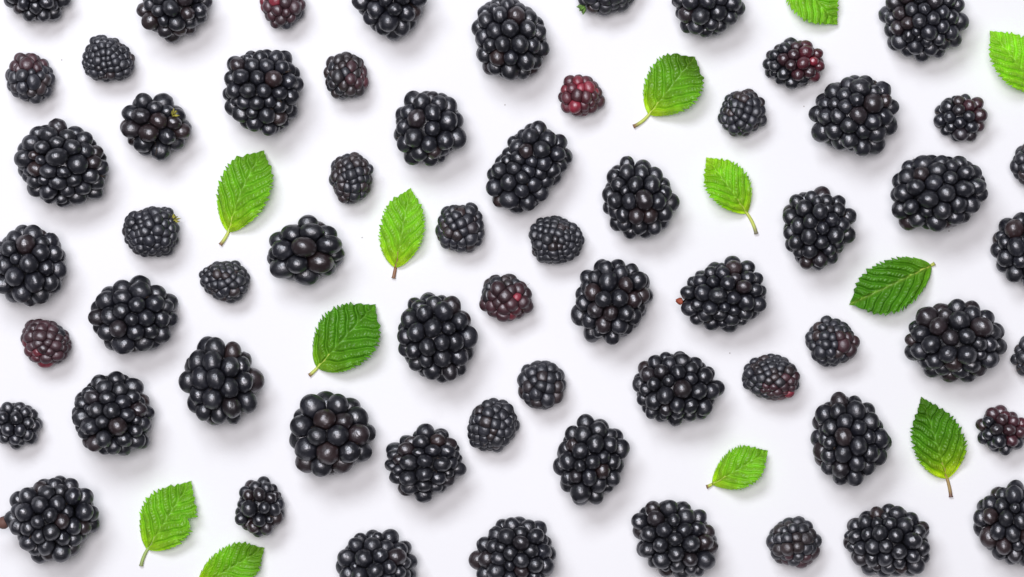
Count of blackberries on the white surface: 62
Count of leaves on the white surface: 12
